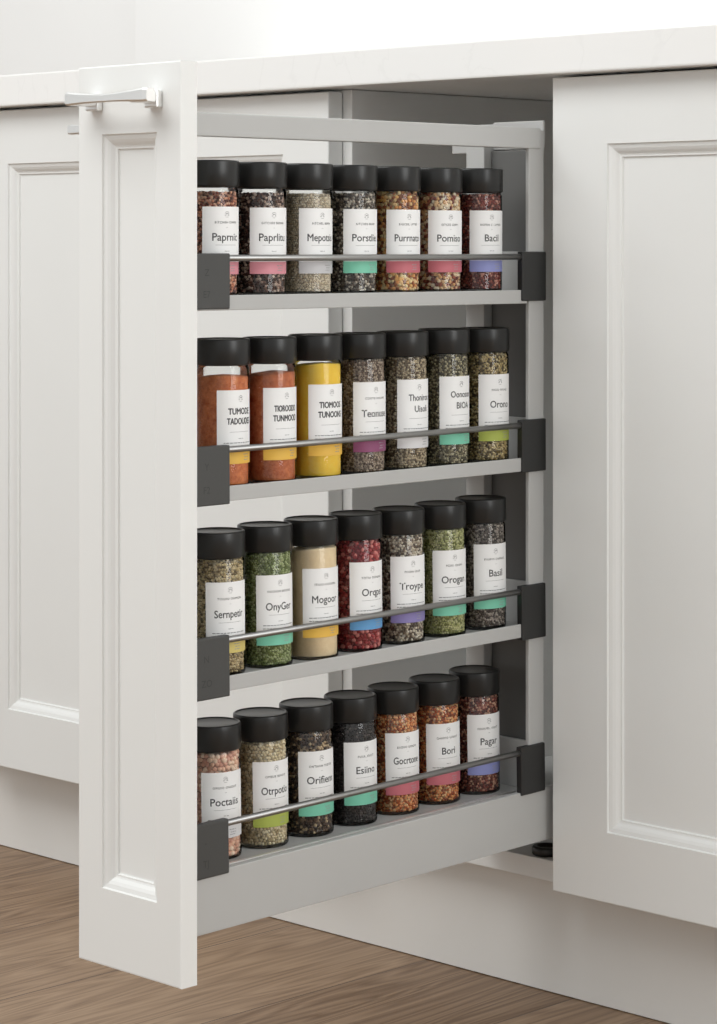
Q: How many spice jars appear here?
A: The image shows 28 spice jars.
